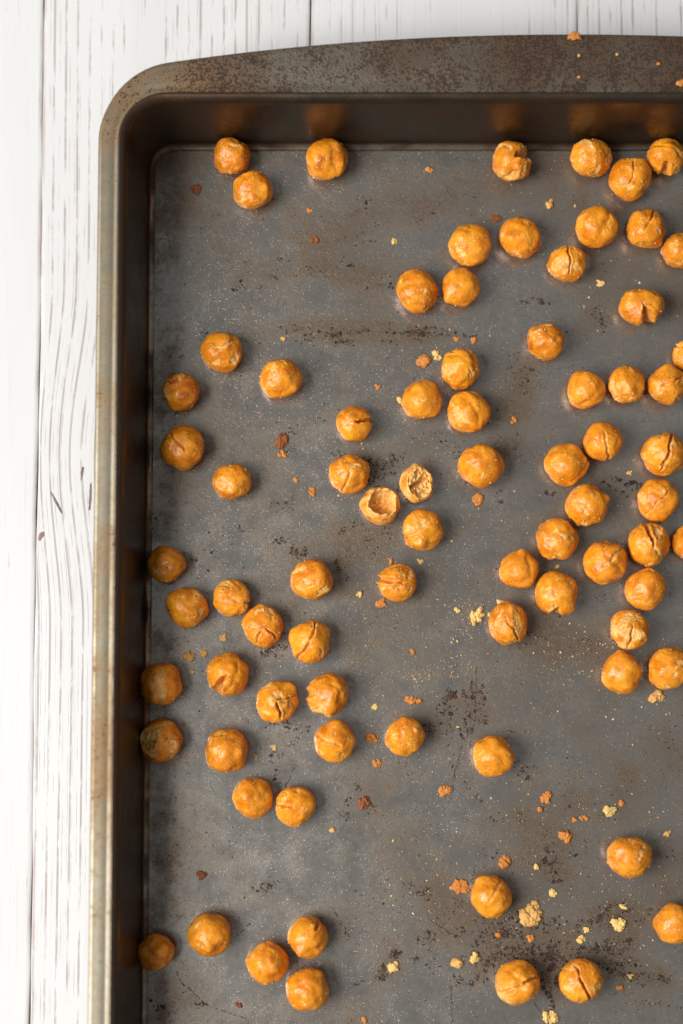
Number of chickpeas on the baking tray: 79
